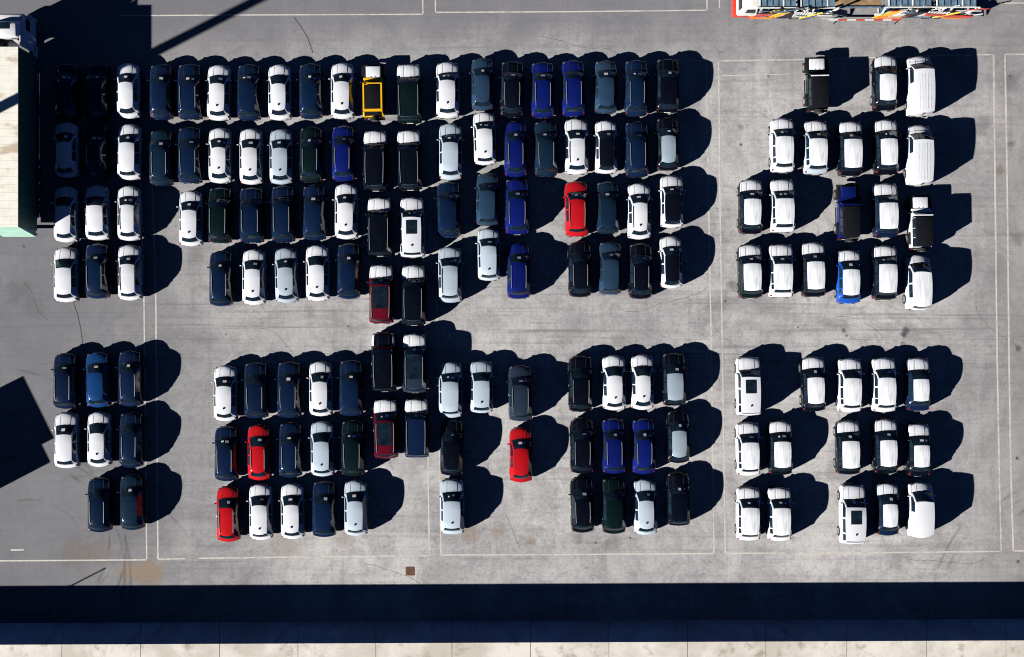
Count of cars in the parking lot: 154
